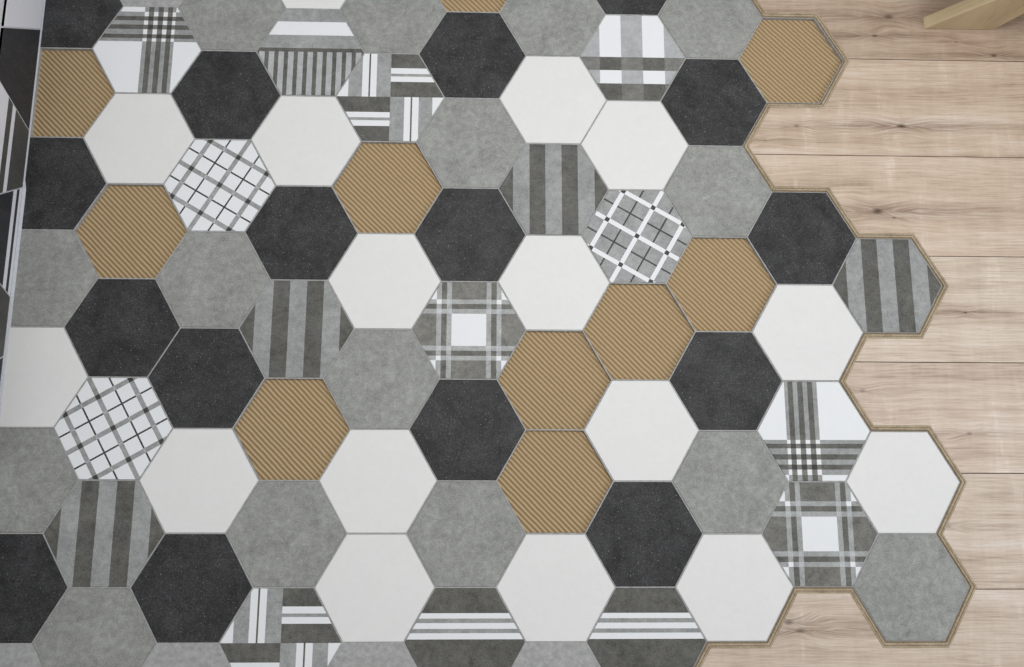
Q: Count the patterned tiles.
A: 17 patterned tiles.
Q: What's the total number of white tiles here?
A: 16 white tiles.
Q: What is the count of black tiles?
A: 16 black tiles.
